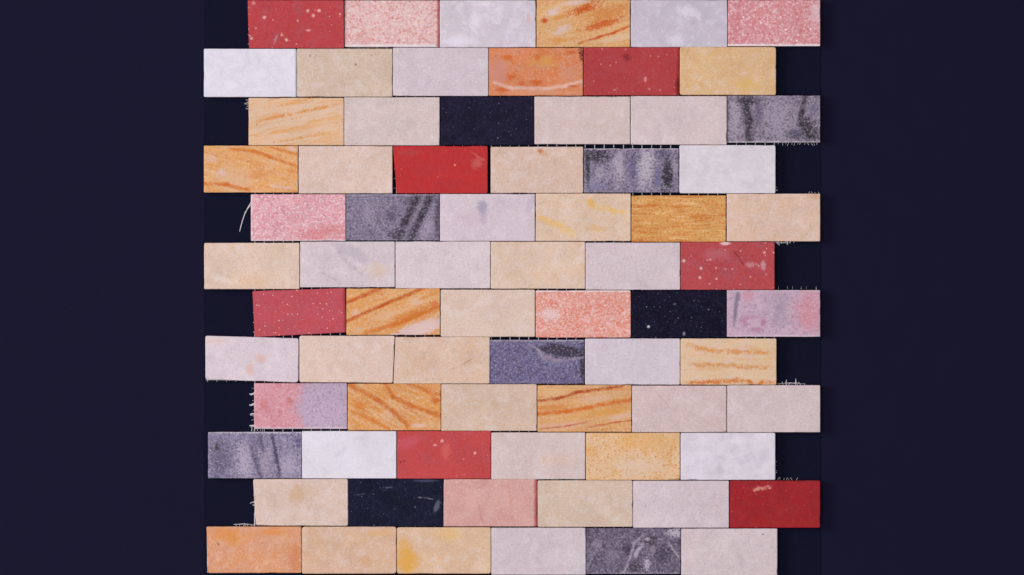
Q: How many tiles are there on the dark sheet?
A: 72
